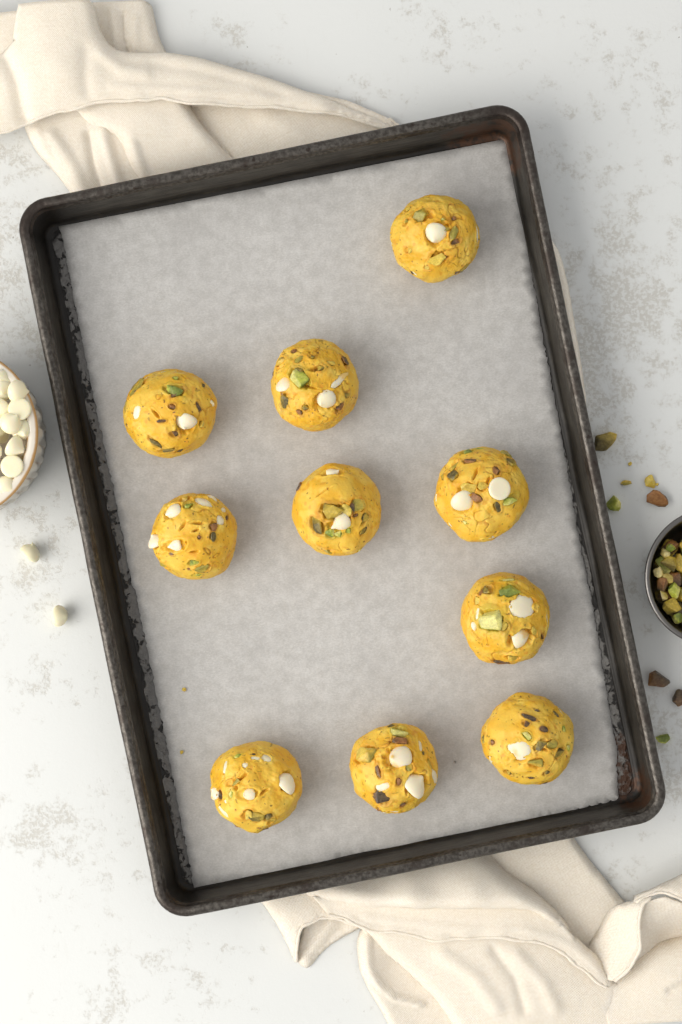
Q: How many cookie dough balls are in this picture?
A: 10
